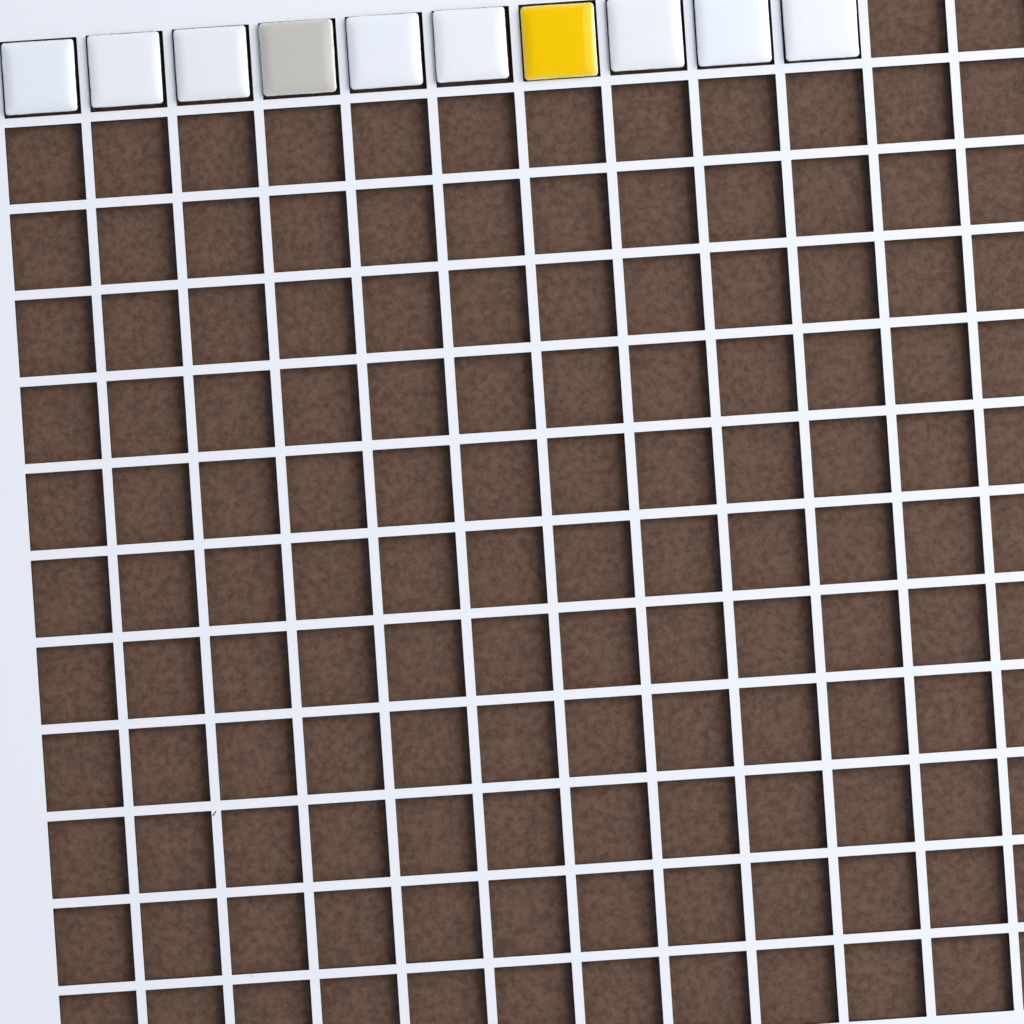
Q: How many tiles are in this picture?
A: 10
